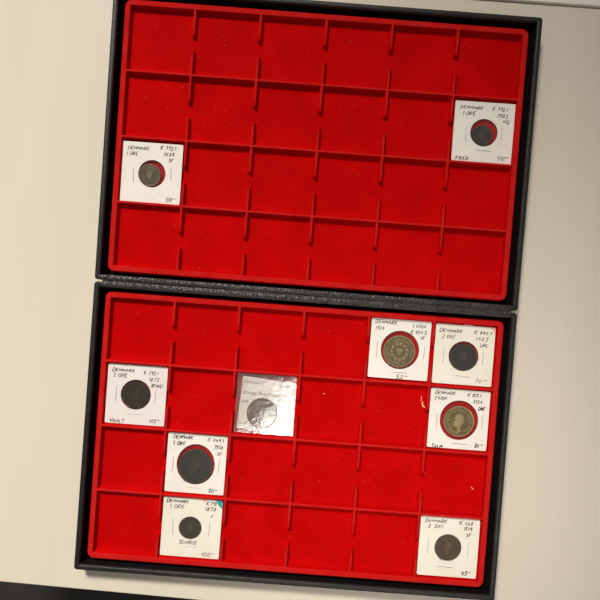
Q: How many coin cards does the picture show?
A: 10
